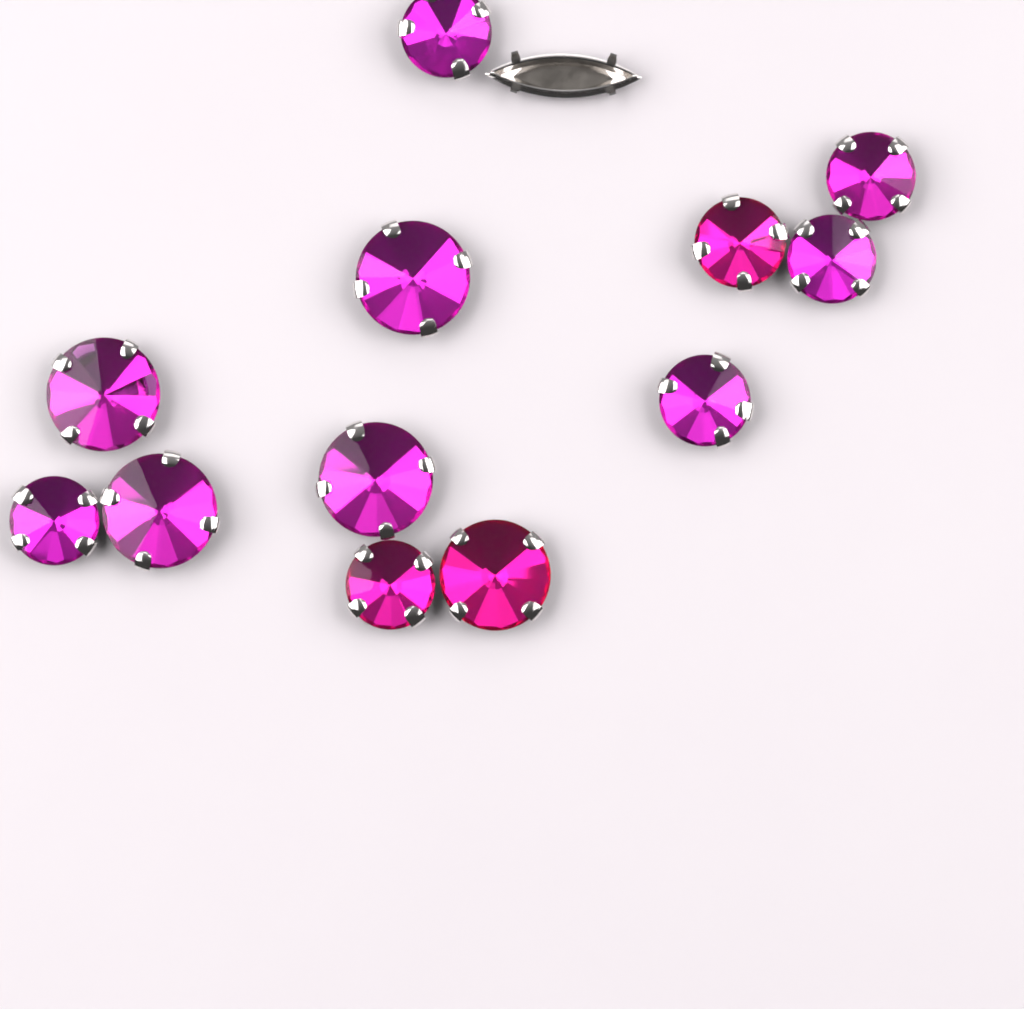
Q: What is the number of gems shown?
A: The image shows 12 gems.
